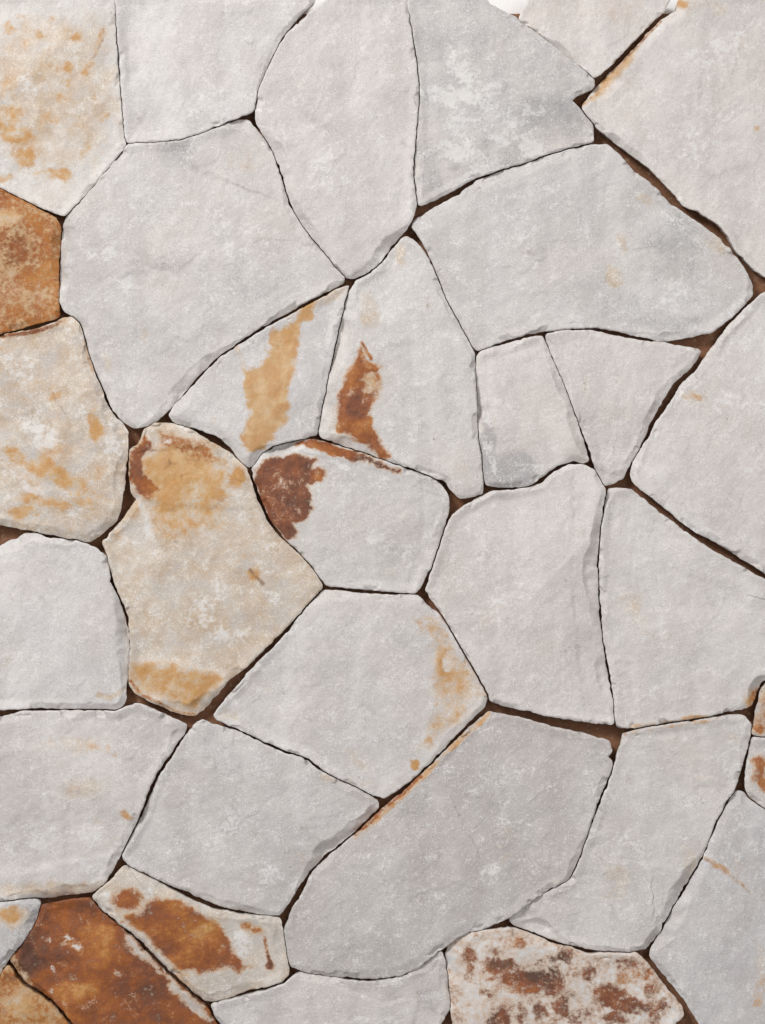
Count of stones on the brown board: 34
